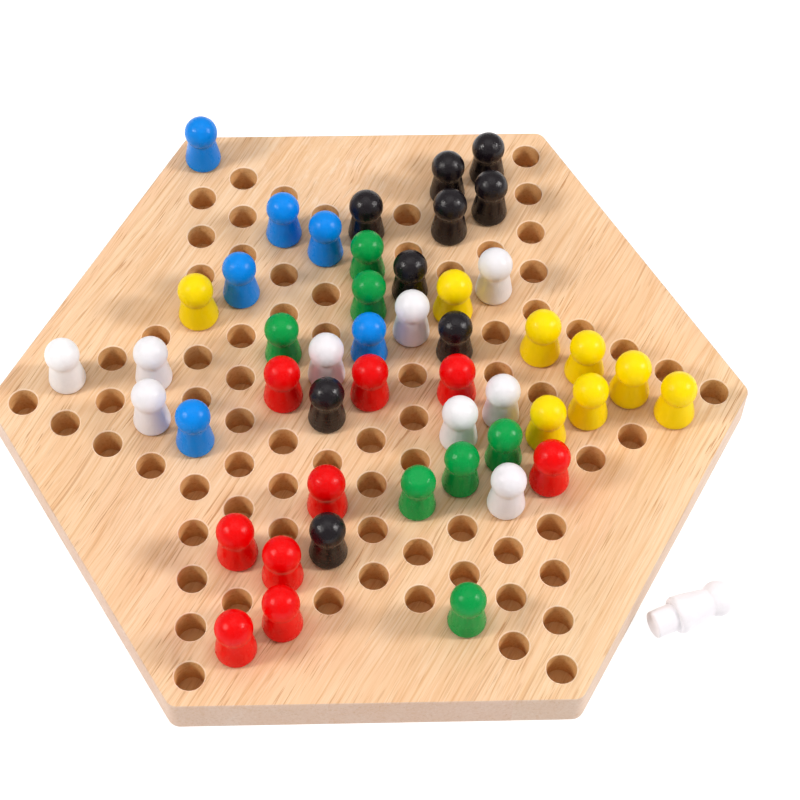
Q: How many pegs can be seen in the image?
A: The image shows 49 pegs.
